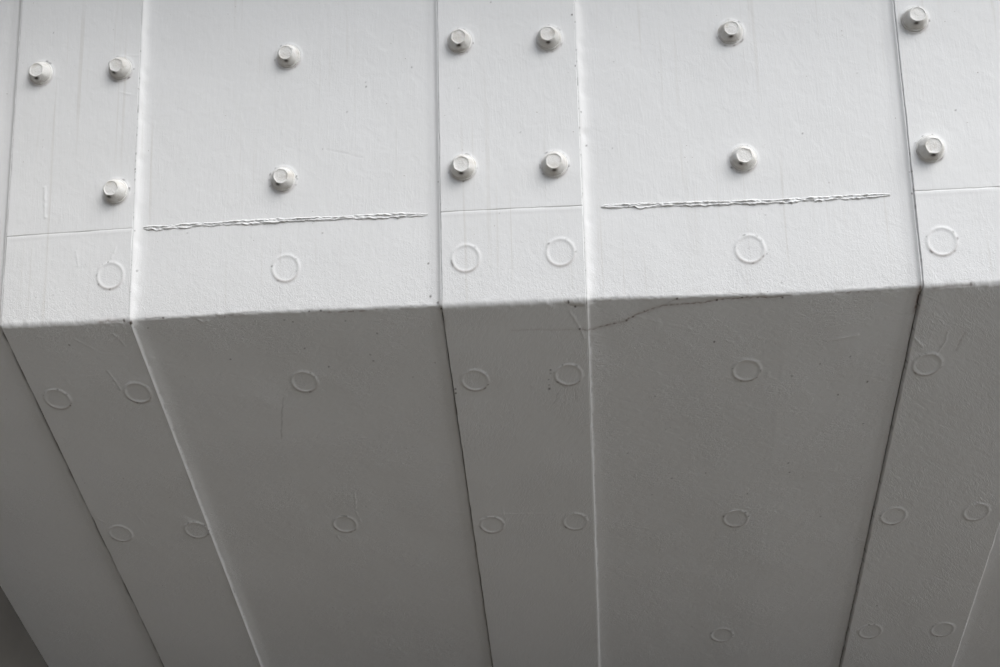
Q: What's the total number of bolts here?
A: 13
